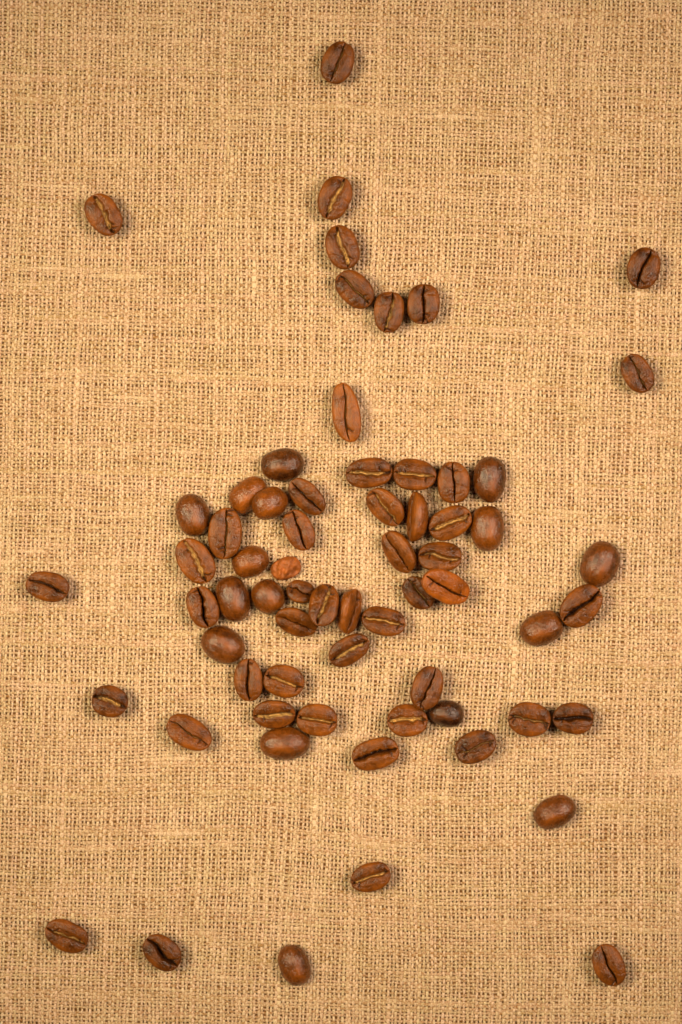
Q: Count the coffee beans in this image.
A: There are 66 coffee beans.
